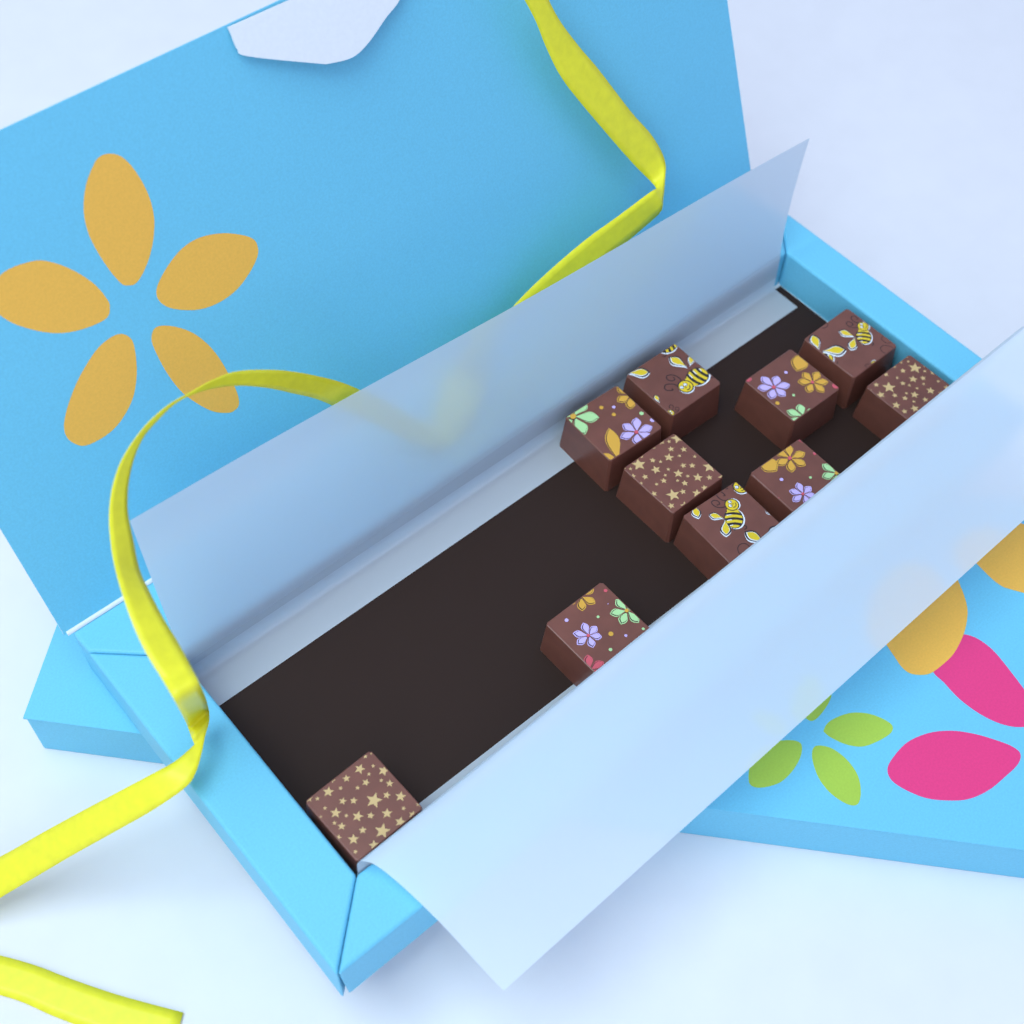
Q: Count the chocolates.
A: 10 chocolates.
